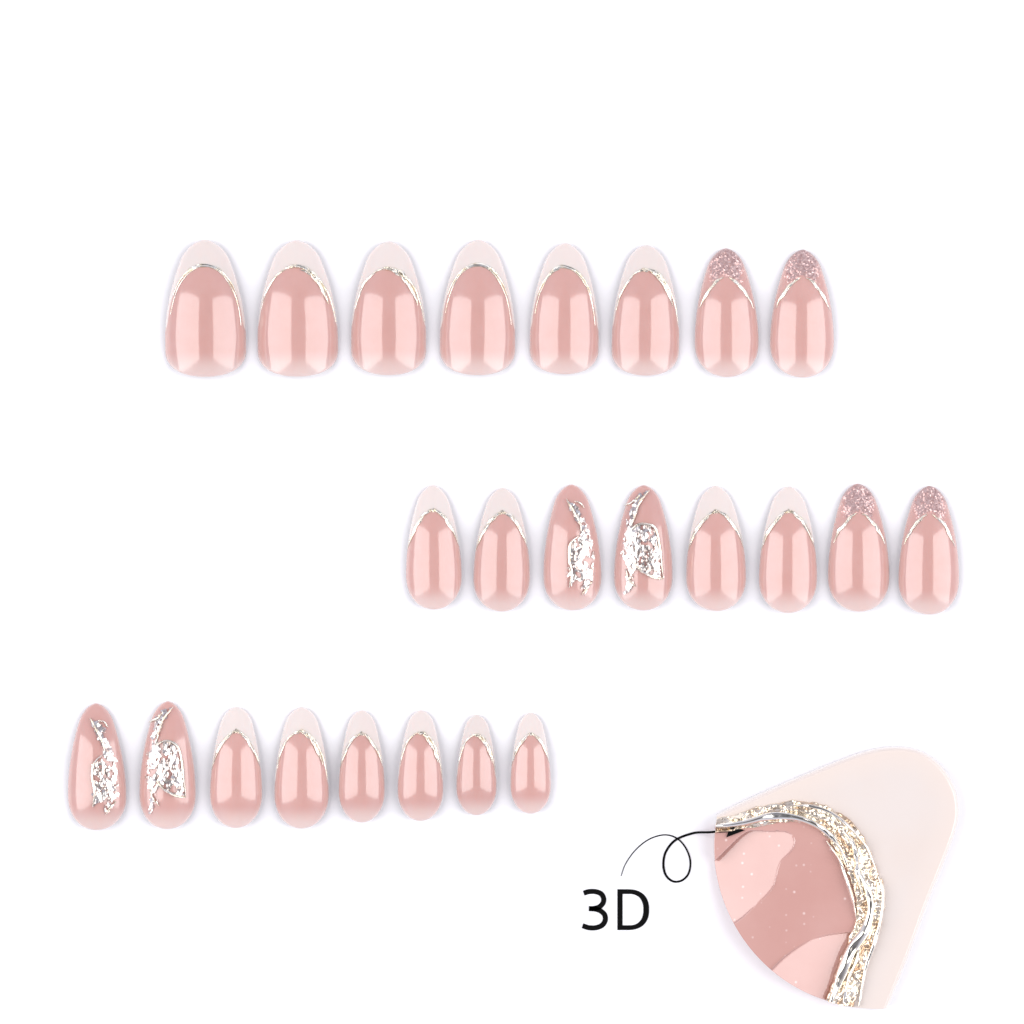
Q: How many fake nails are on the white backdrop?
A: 24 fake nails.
